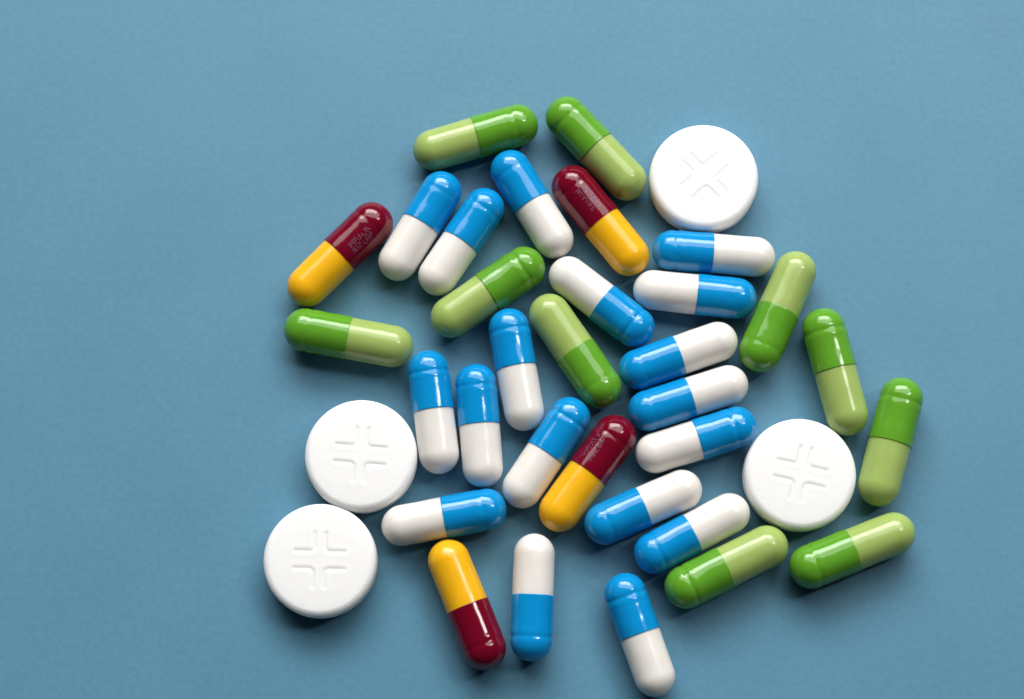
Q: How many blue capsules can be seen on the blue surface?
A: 18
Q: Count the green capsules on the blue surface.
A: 10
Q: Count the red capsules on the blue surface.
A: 4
